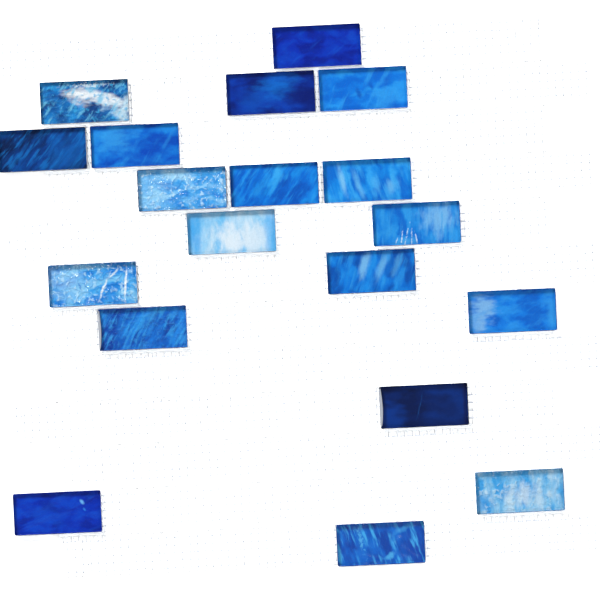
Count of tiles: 19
